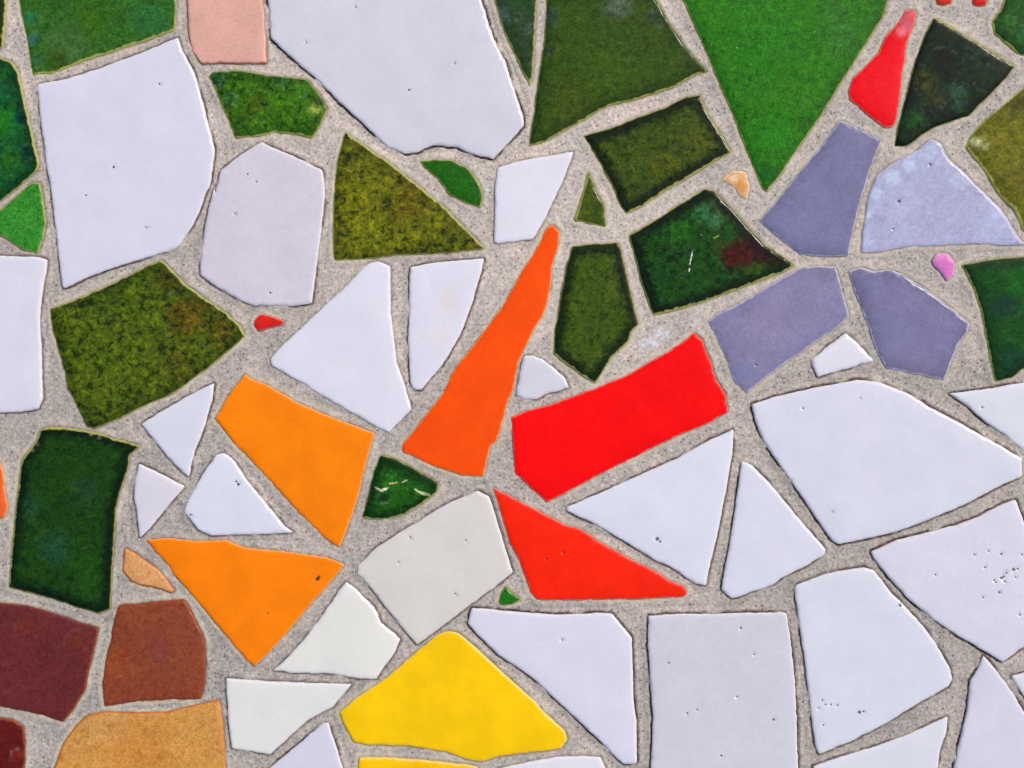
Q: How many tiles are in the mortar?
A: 74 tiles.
